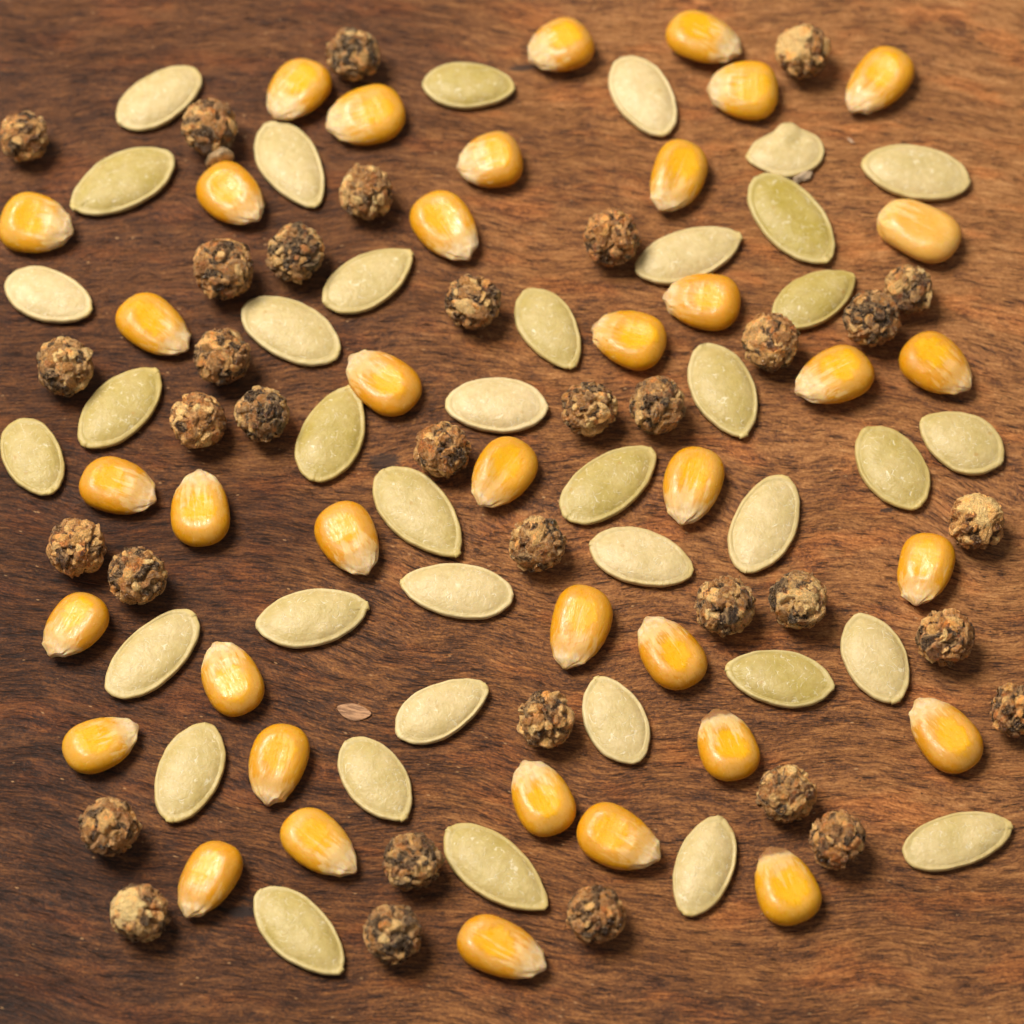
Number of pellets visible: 35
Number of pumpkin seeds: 38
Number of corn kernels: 38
